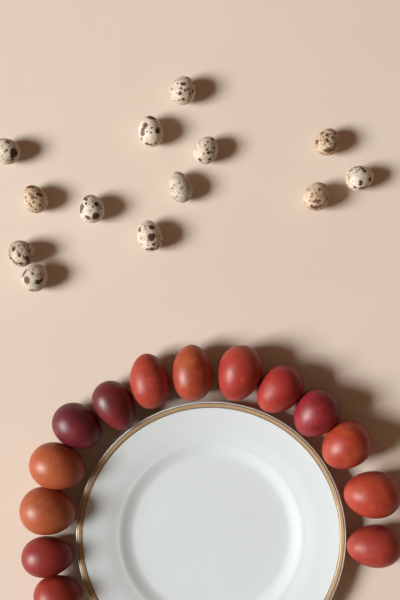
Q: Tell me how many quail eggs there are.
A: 13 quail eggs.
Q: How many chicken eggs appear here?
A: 14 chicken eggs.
